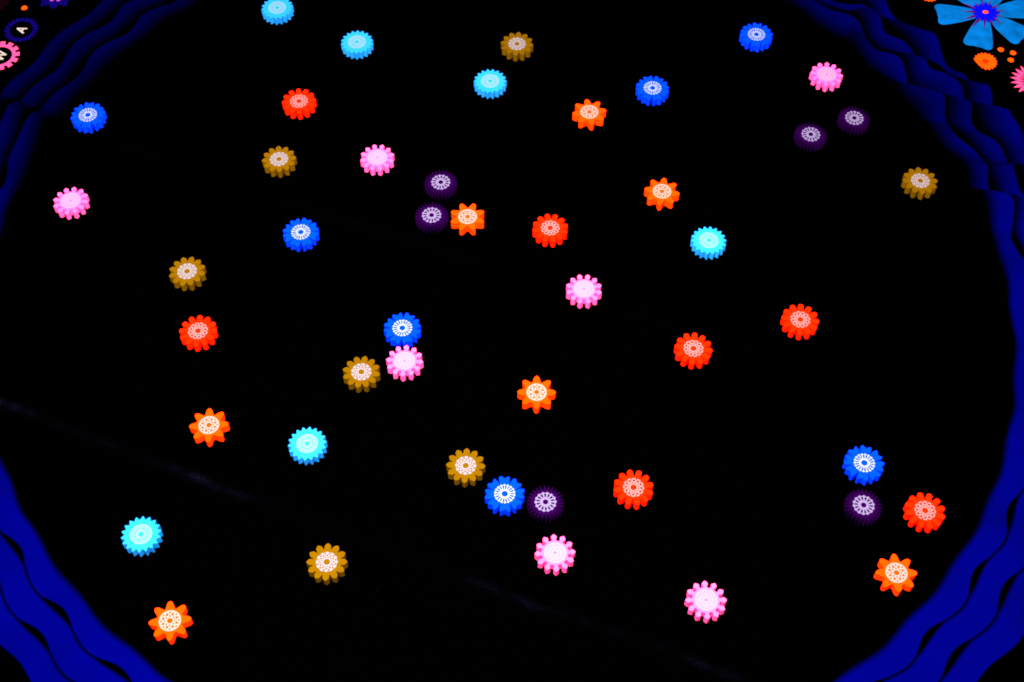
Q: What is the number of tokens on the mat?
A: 47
